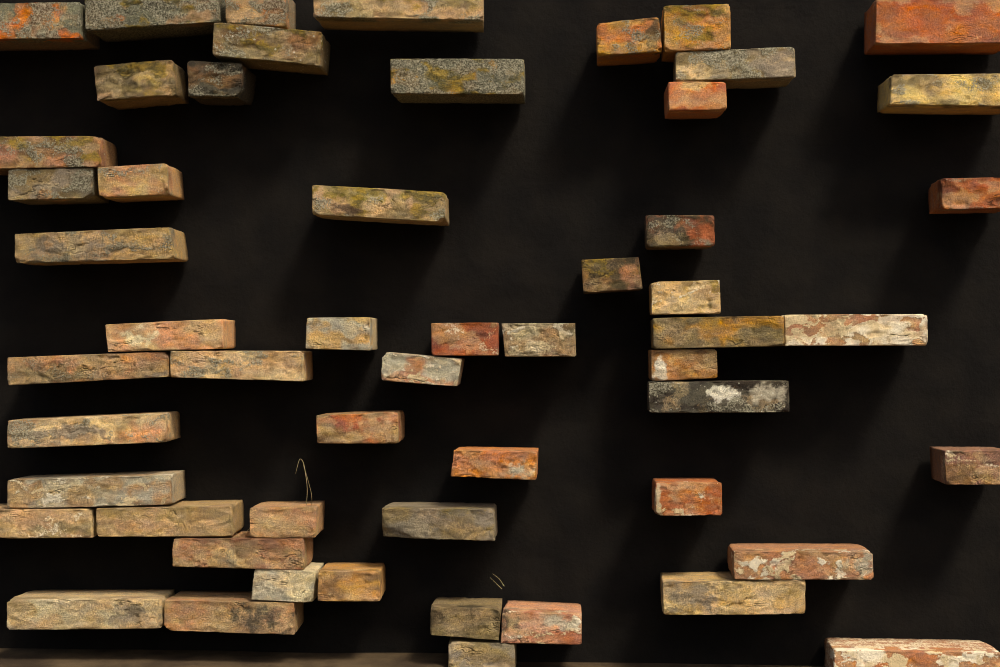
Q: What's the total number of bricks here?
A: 55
